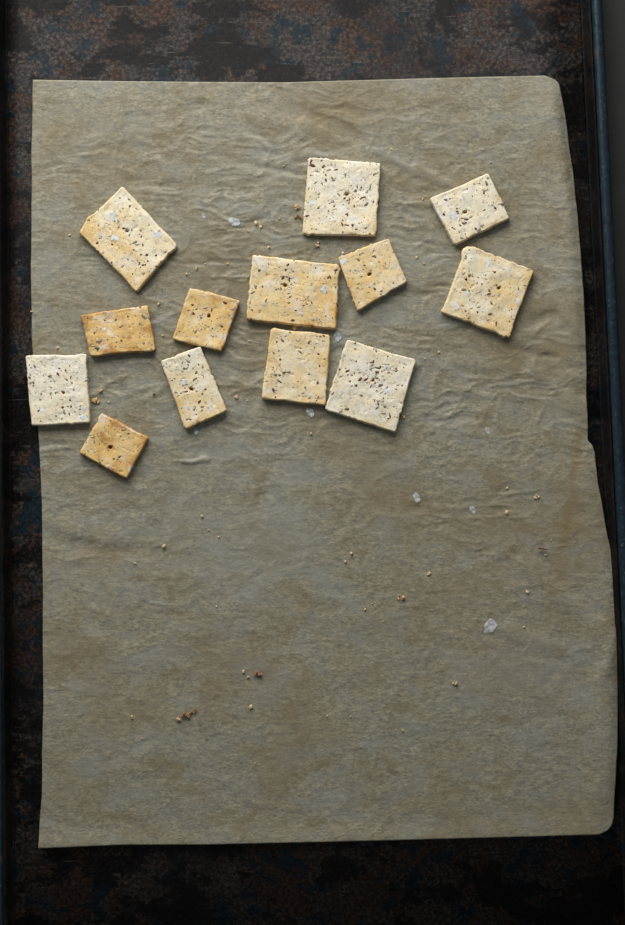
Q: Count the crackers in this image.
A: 13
